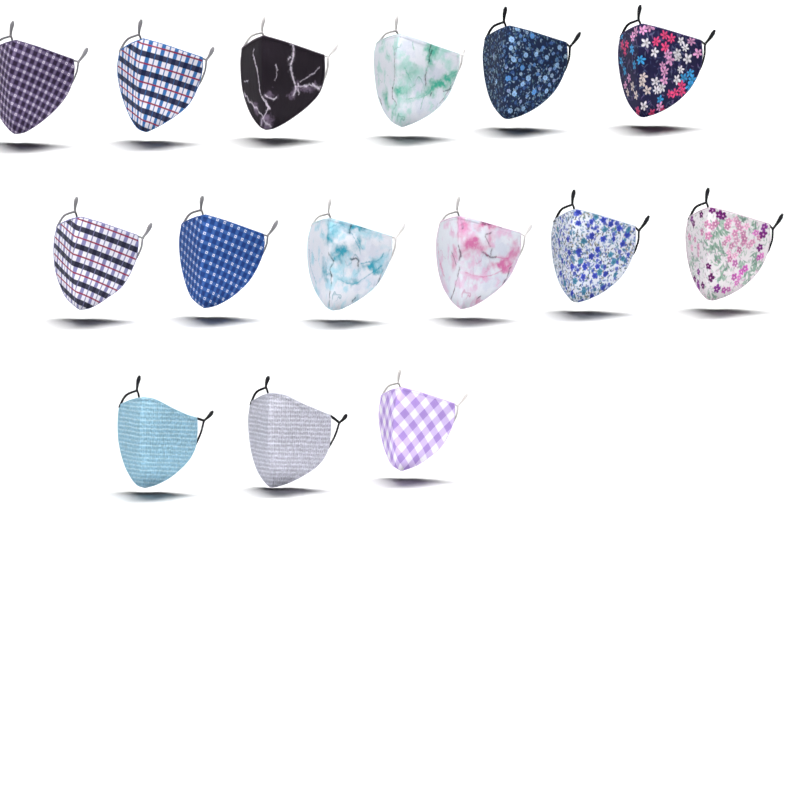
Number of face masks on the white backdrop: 15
